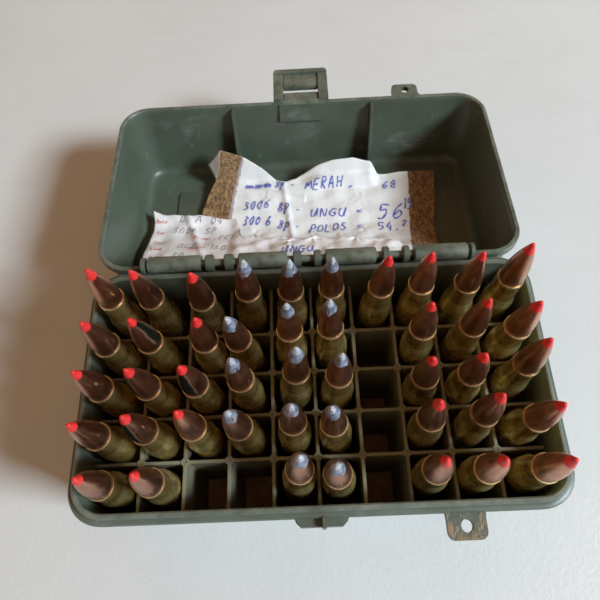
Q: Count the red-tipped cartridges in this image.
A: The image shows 30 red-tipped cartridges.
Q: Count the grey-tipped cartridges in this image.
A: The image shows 14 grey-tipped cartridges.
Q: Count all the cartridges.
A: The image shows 44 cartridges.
